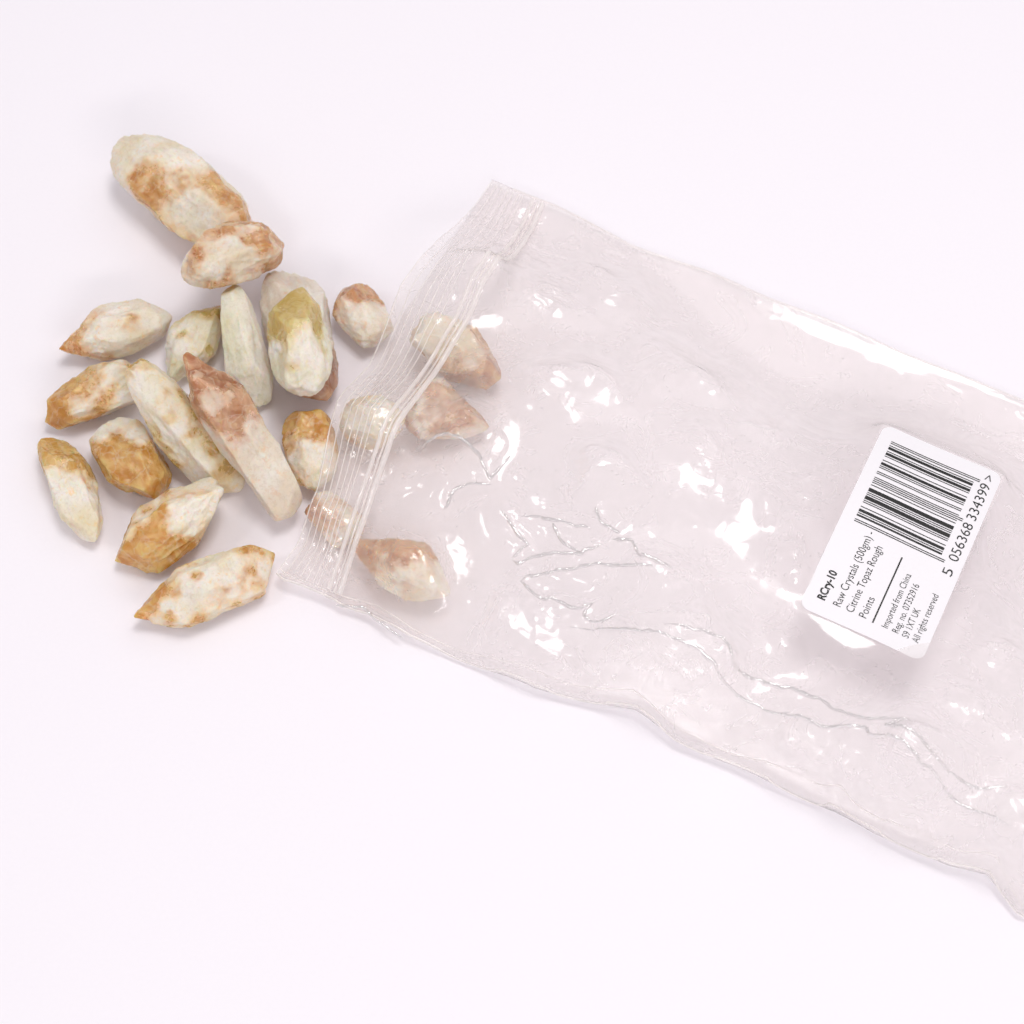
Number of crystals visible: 21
